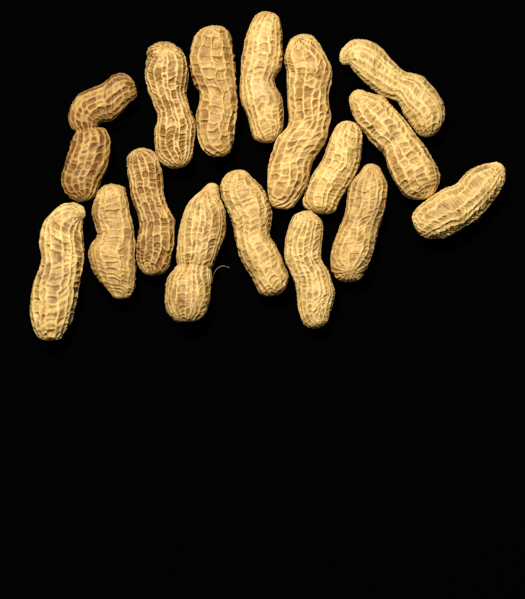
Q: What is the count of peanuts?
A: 16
